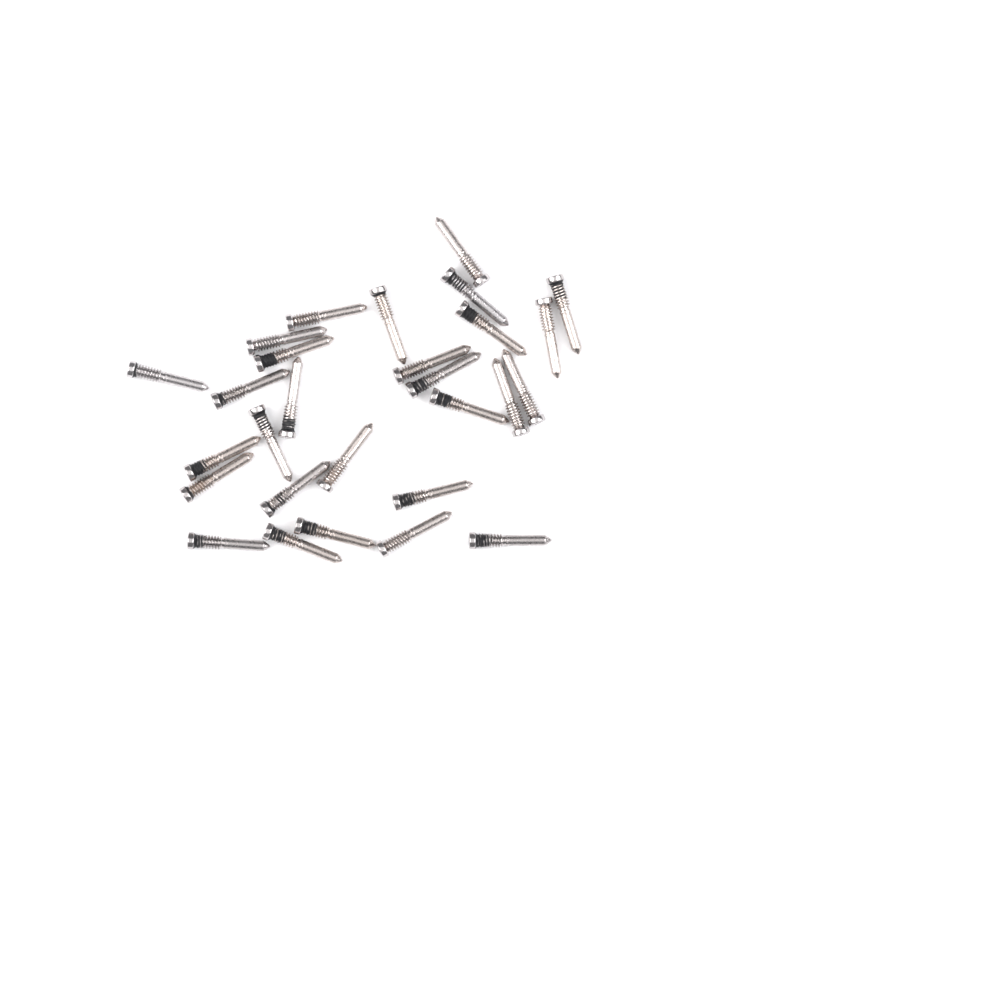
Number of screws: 28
